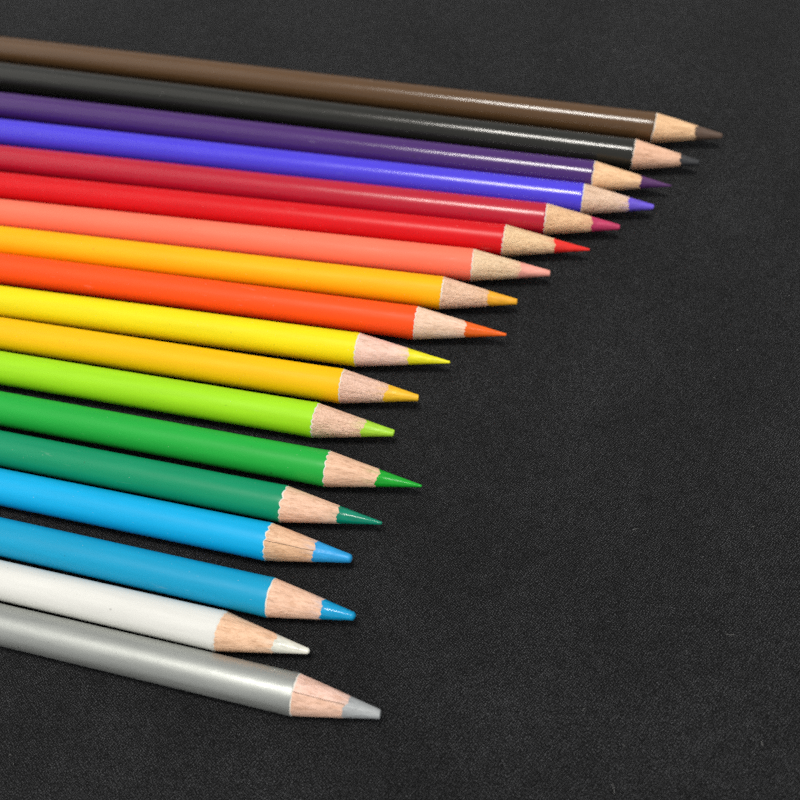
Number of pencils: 18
